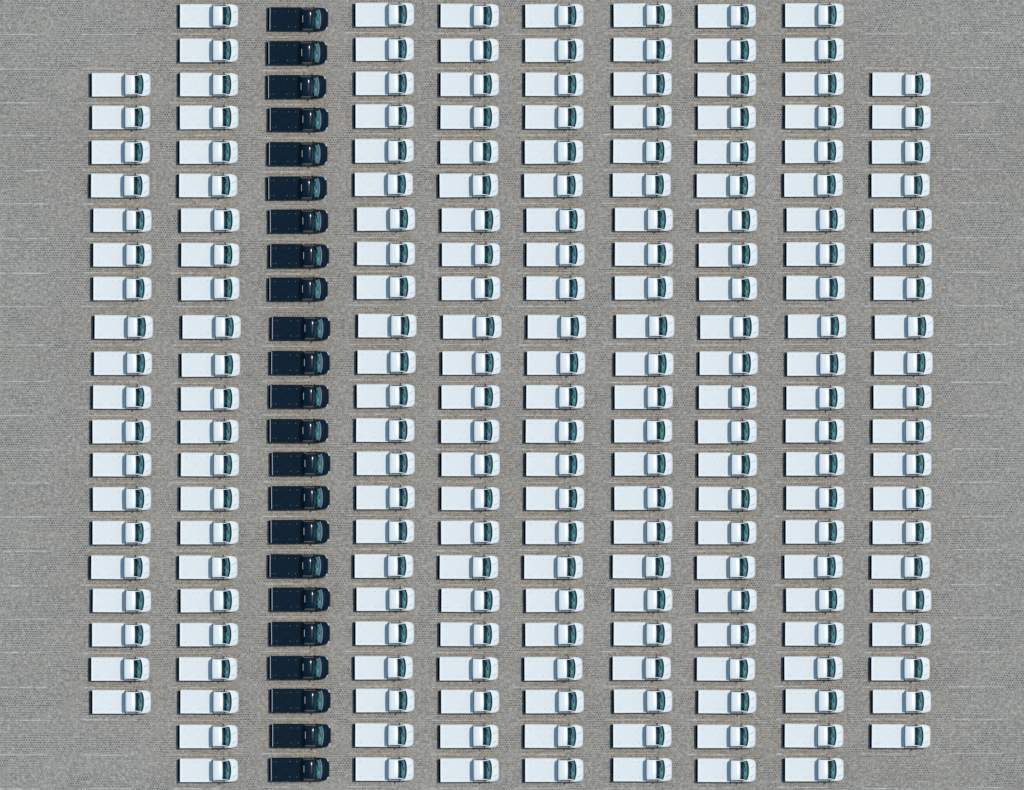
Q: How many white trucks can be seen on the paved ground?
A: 200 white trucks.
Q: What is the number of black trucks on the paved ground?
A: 23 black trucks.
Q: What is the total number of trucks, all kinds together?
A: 223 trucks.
